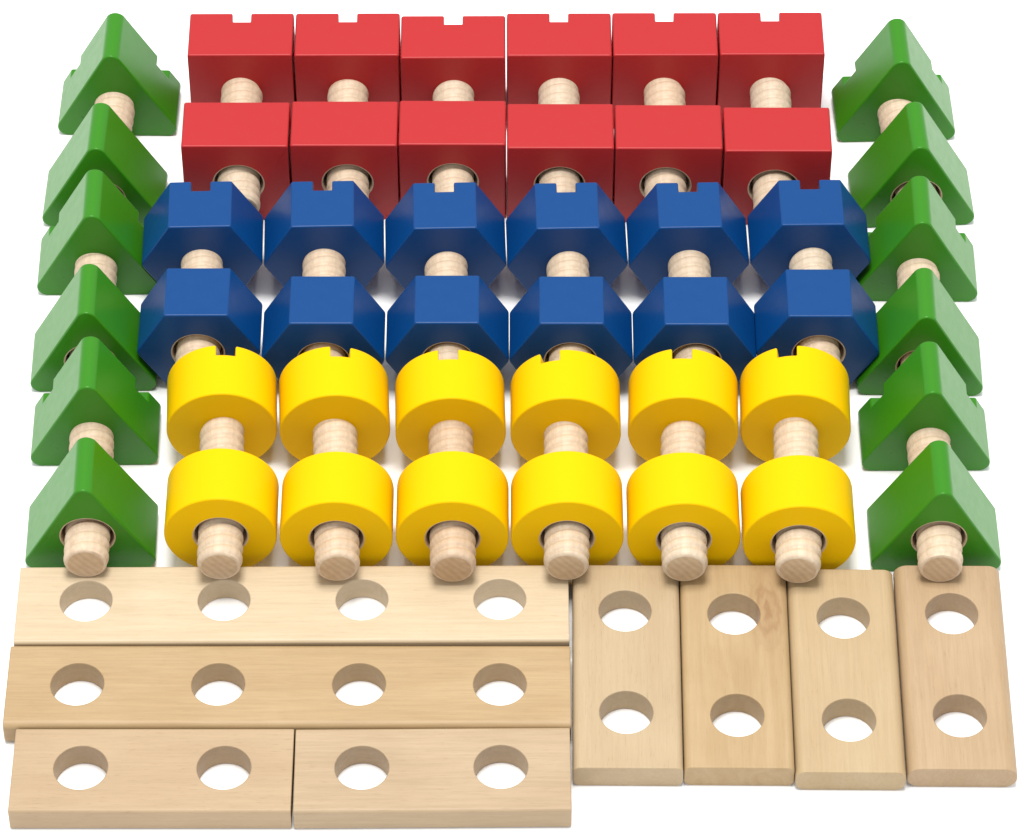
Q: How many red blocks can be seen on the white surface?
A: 12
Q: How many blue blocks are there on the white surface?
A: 12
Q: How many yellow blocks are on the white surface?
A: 12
